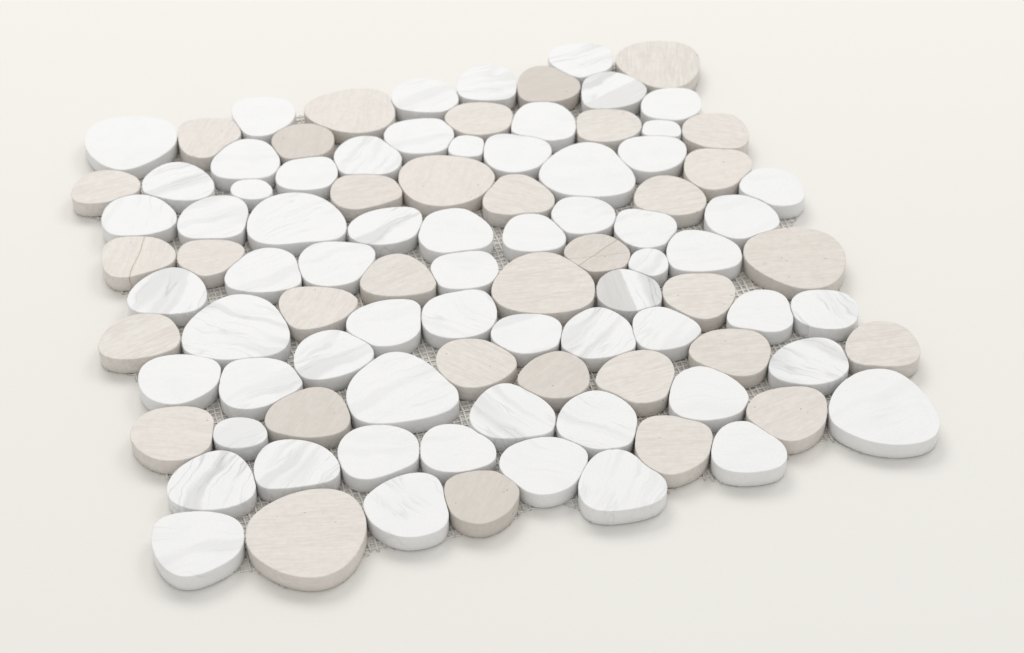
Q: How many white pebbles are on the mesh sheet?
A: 63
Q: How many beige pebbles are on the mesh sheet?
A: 34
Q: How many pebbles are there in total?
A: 97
